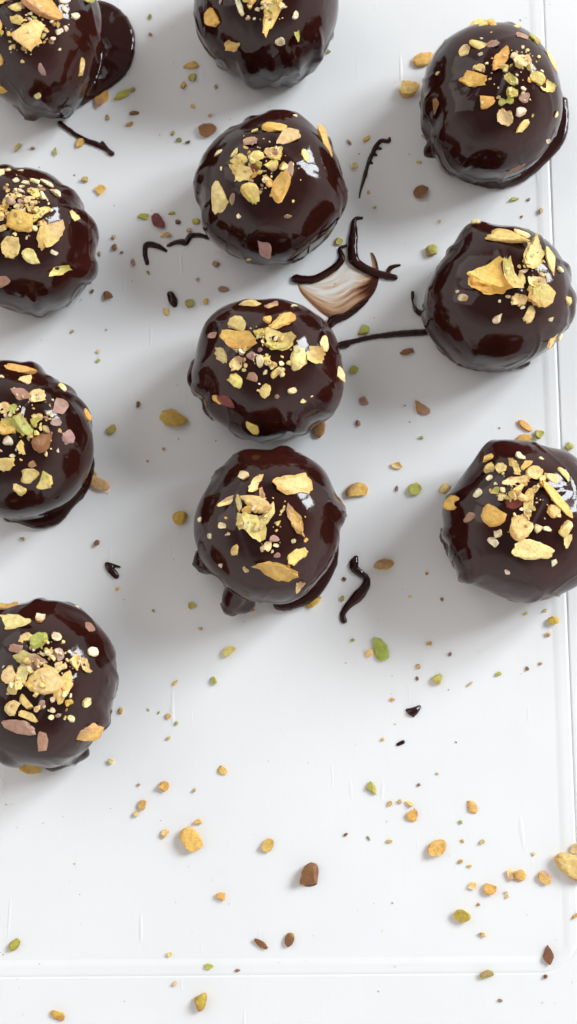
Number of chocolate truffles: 11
